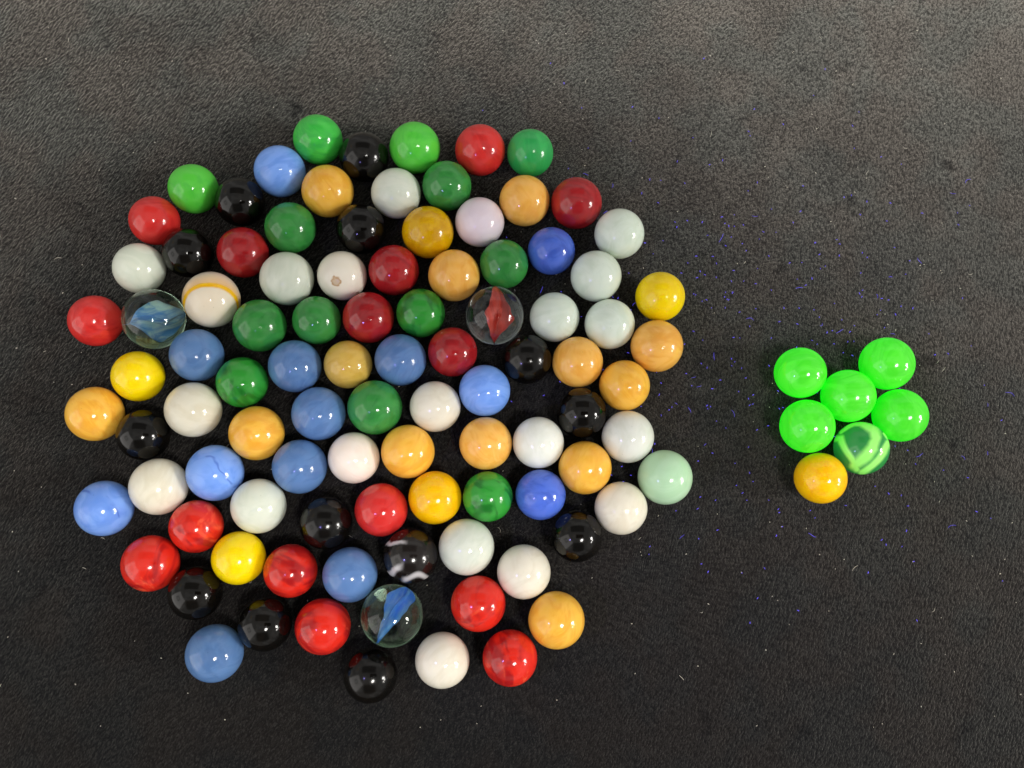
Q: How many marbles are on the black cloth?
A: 104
